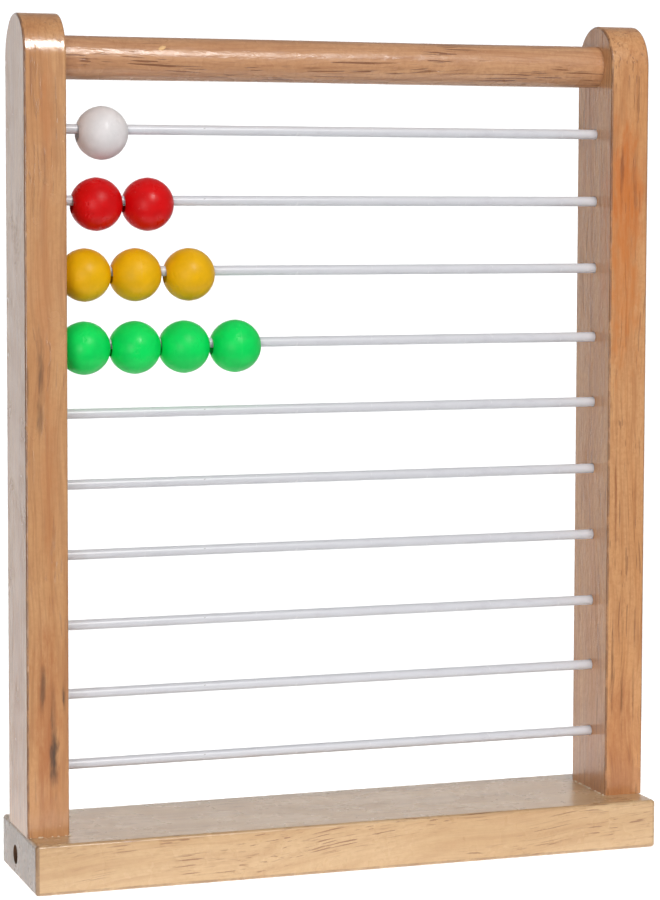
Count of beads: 10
